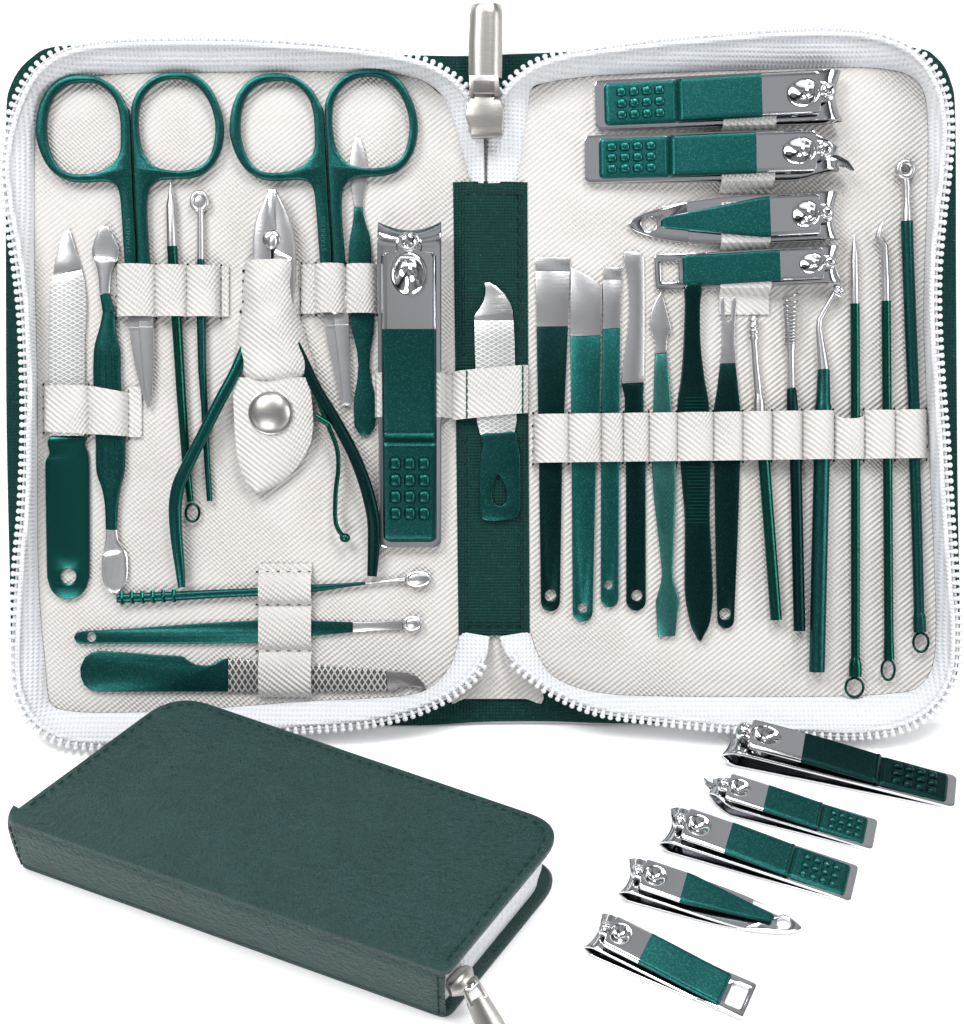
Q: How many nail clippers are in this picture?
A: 10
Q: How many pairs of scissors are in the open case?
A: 2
